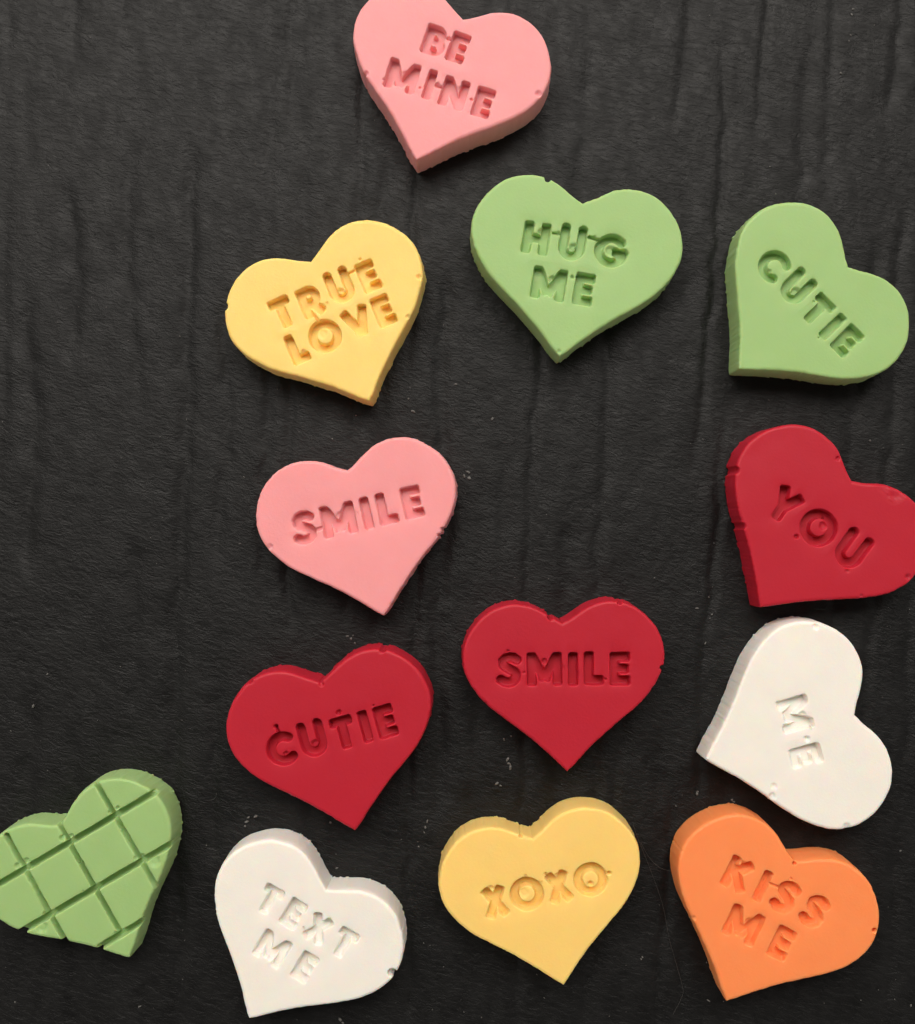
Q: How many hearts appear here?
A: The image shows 13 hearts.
